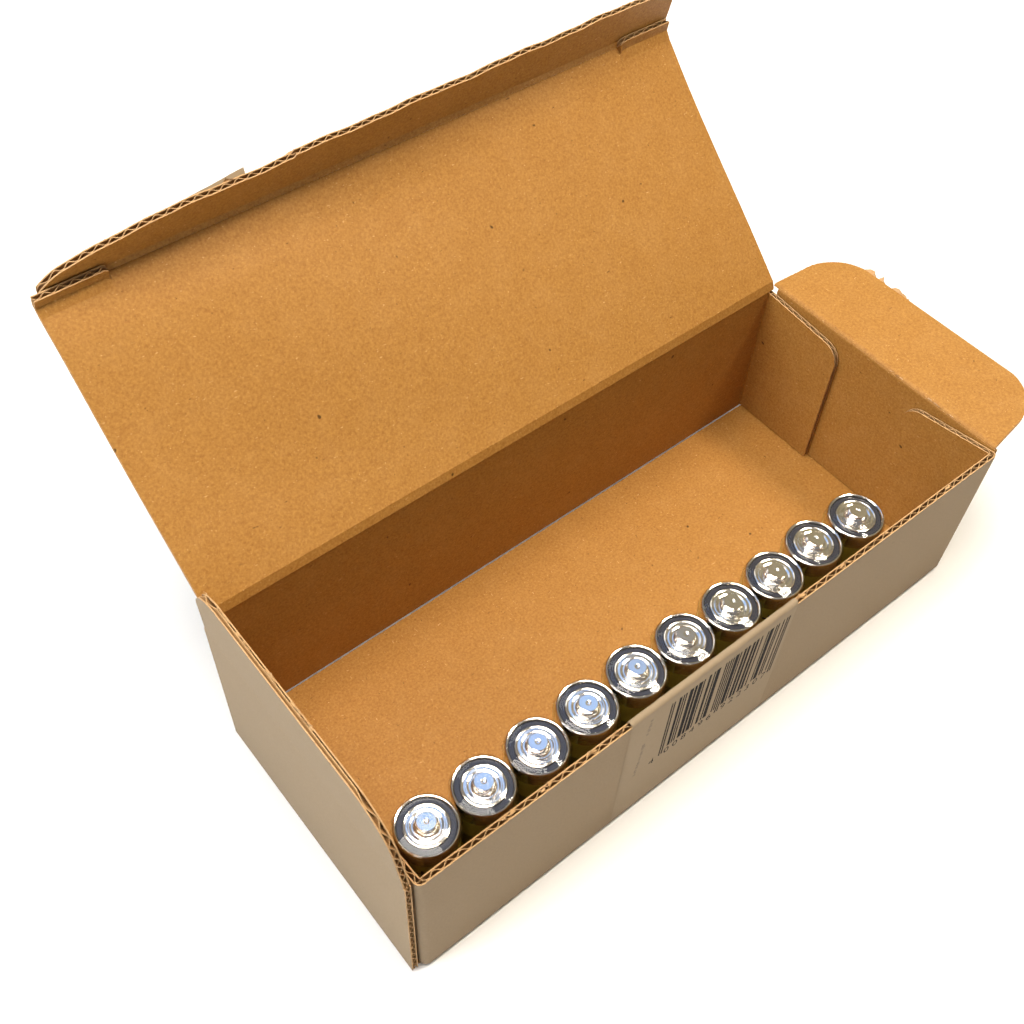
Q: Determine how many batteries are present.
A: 10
